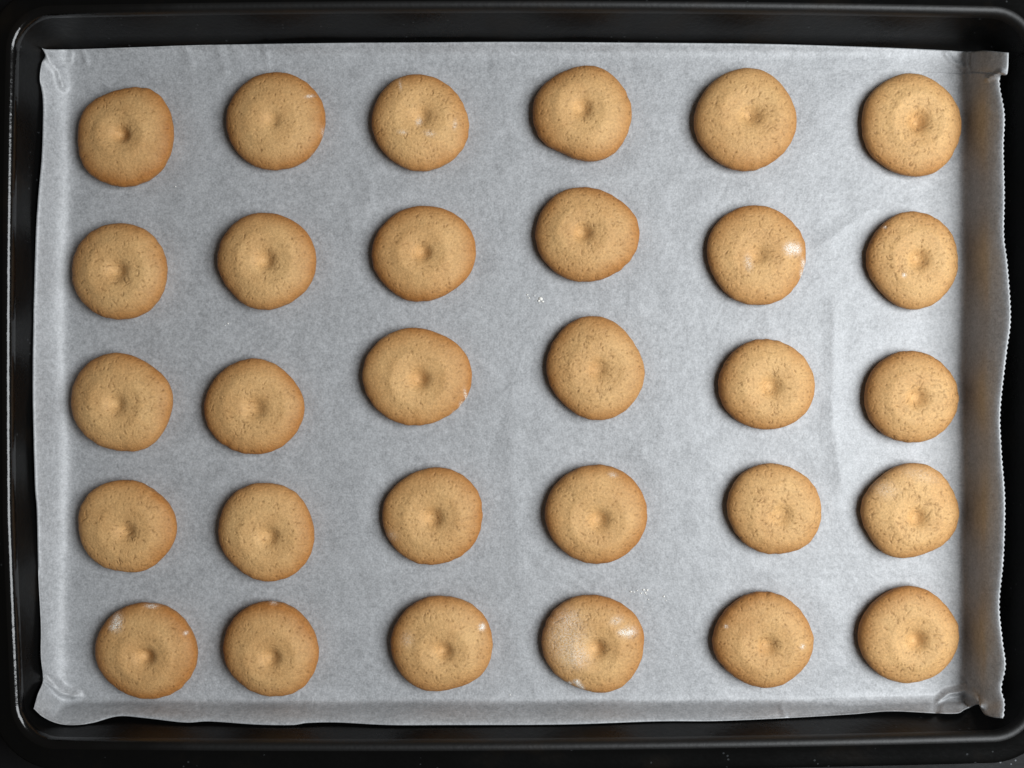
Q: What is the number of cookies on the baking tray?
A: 30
